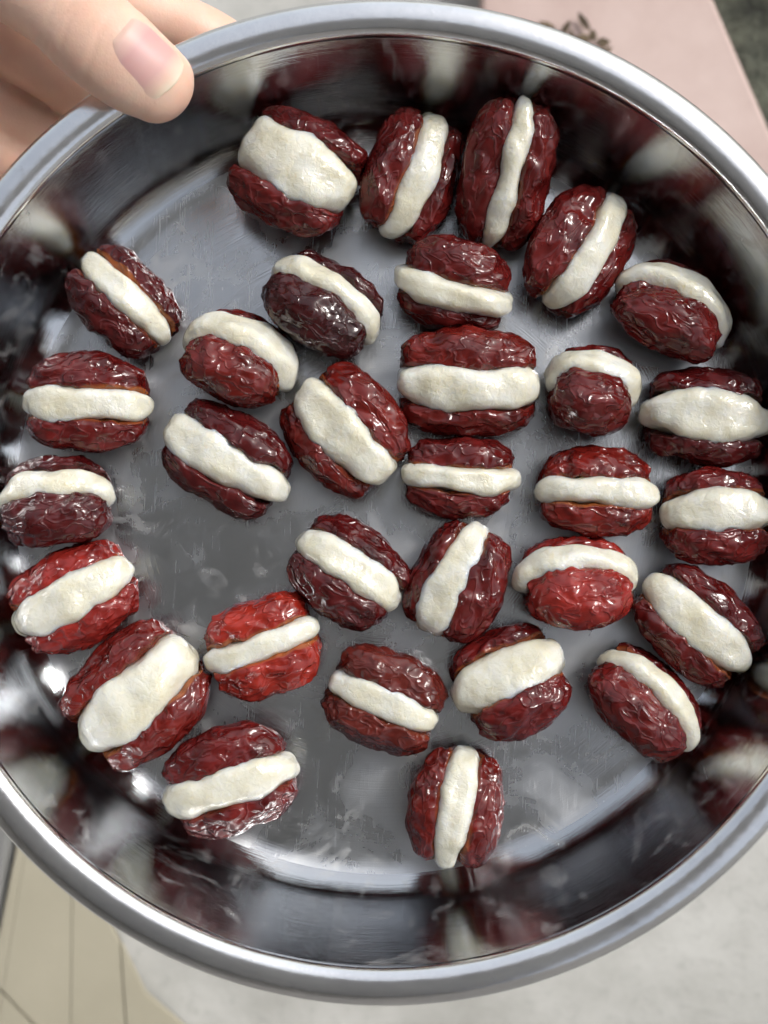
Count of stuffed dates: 31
